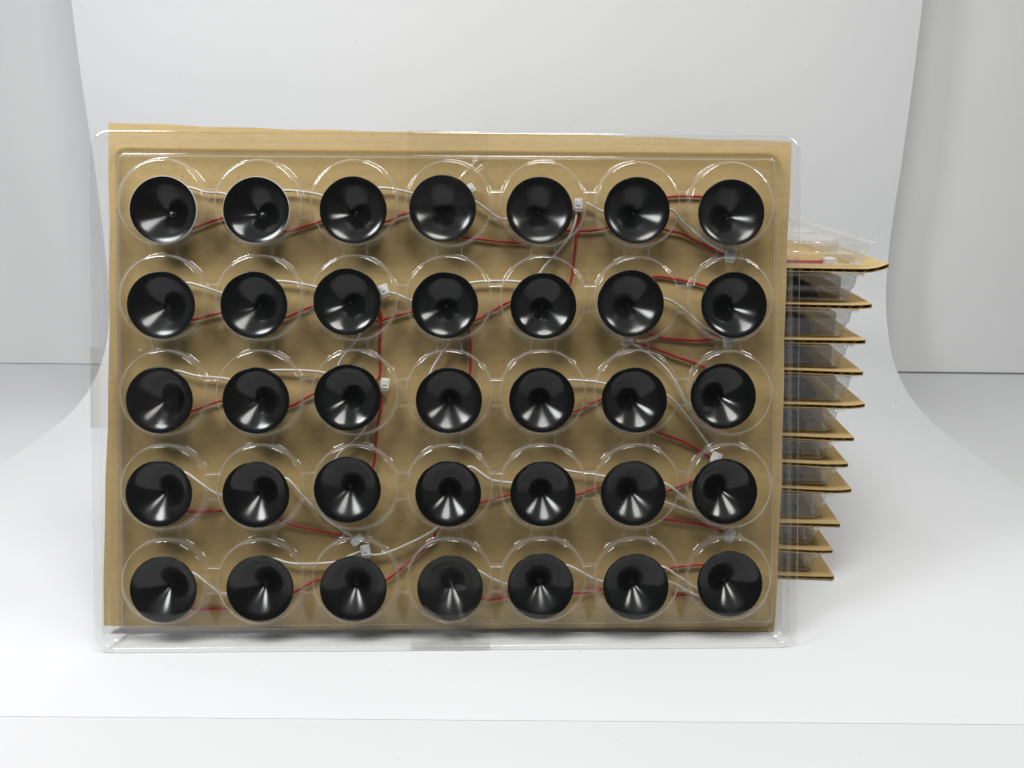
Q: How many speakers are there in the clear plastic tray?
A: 35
